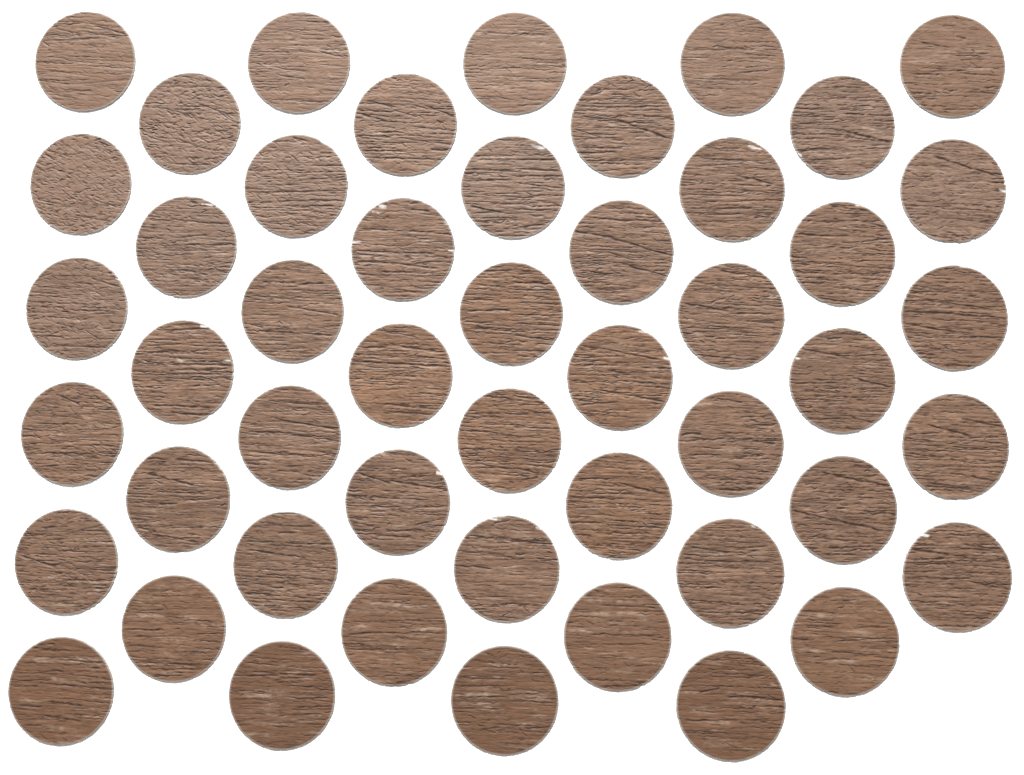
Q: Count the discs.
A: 49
